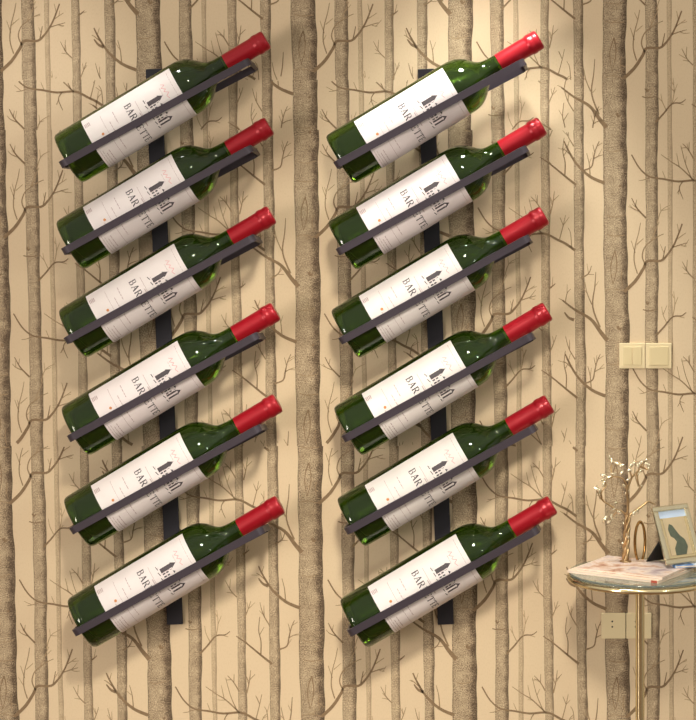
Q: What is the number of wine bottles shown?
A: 12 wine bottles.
